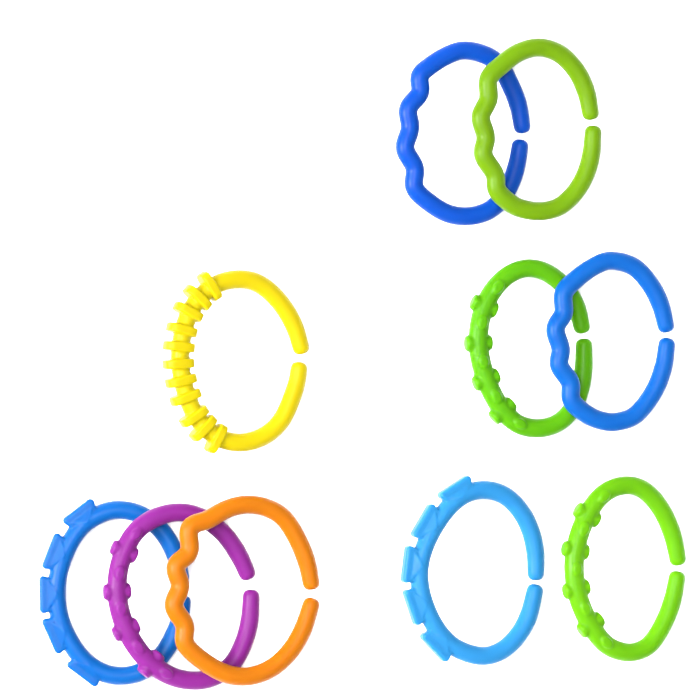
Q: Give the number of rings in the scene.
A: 10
